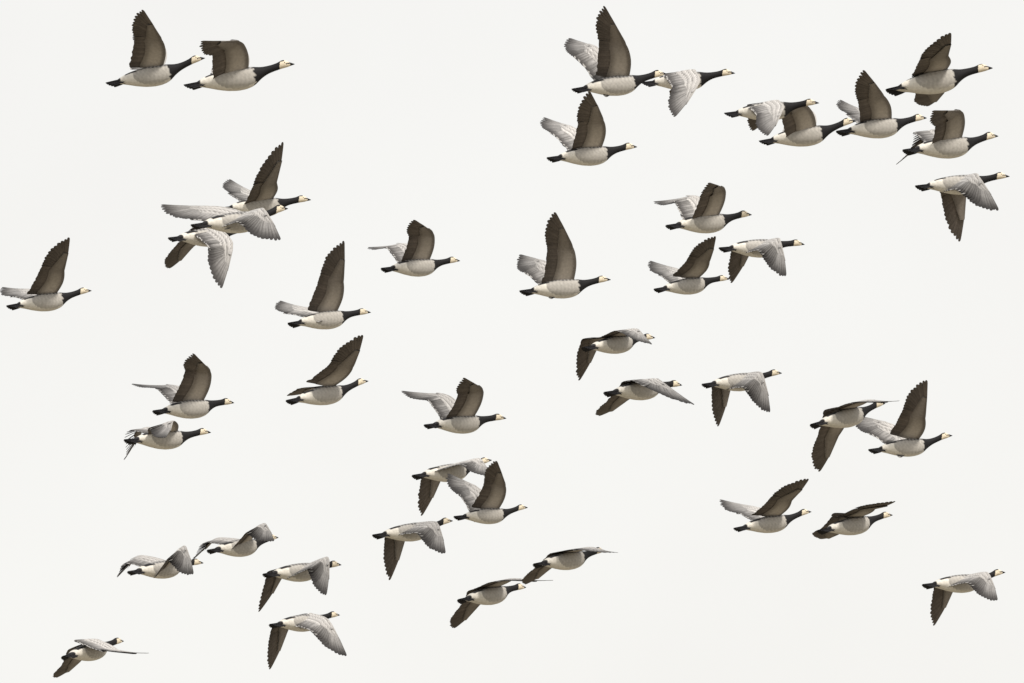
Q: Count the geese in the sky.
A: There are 43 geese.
